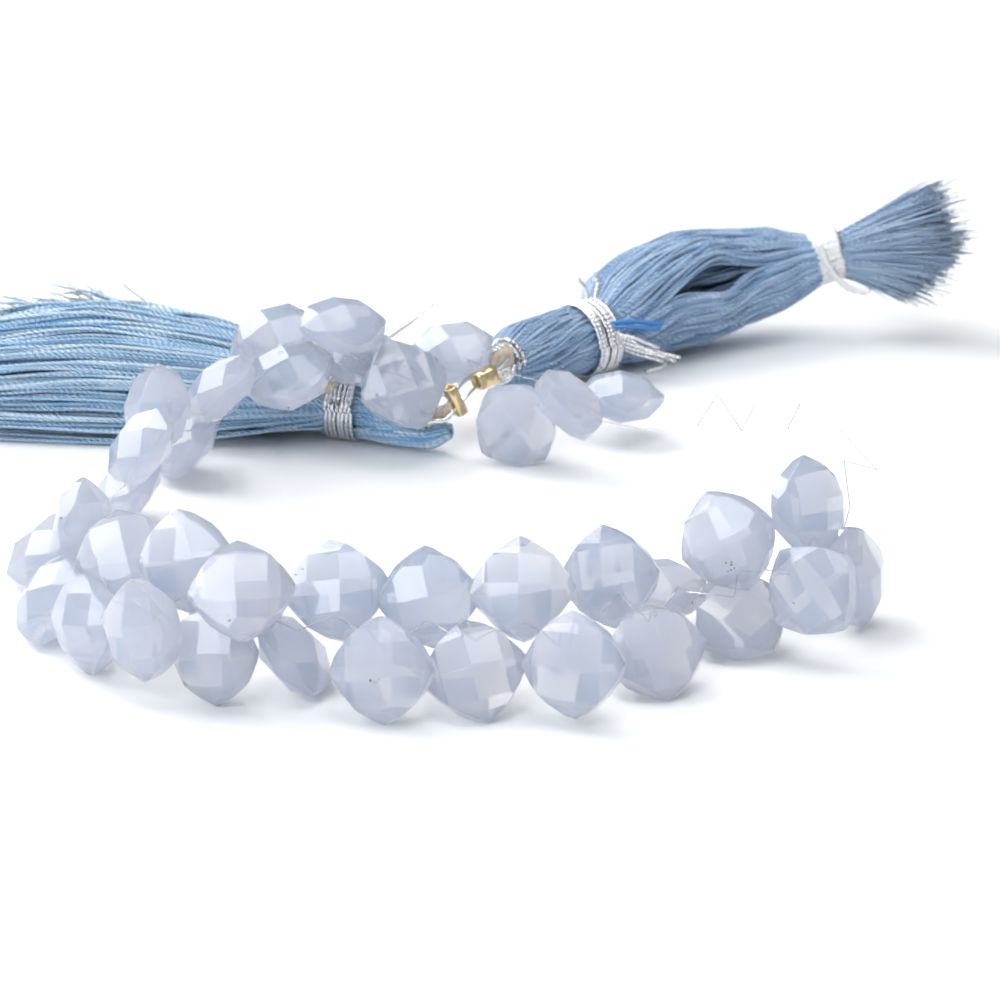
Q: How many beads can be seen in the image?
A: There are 38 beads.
